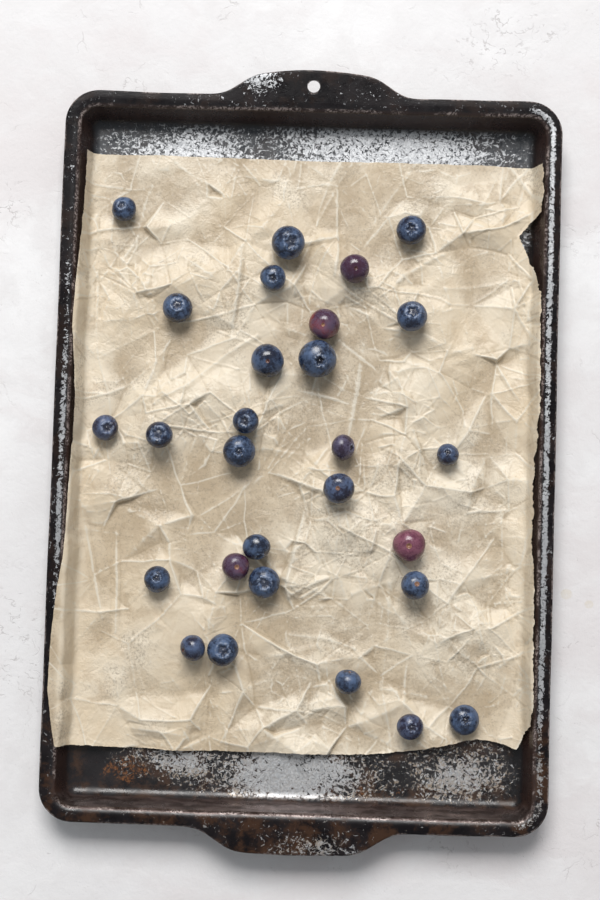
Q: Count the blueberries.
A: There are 28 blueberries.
